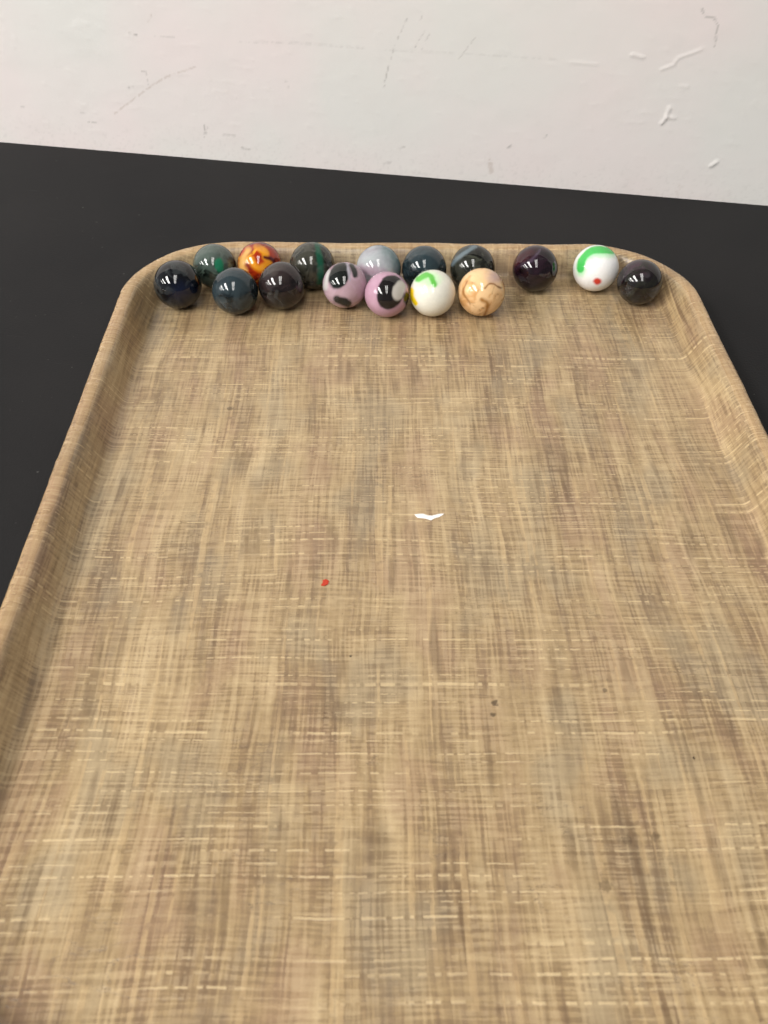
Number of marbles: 16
